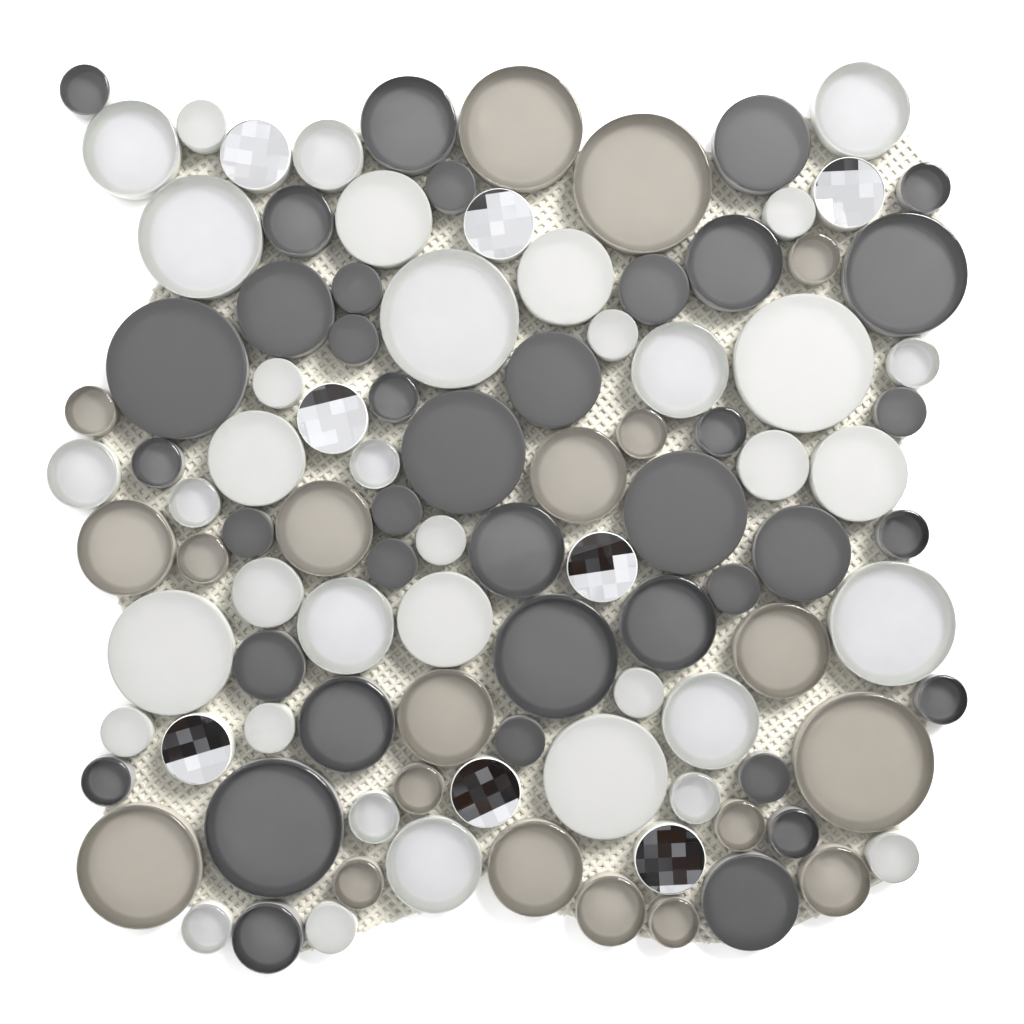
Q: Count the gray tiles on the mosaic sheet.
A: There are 39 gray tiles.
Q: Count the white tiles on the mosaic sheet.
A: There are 37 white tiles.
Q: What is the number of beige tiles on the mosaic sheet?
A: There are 20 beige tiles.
